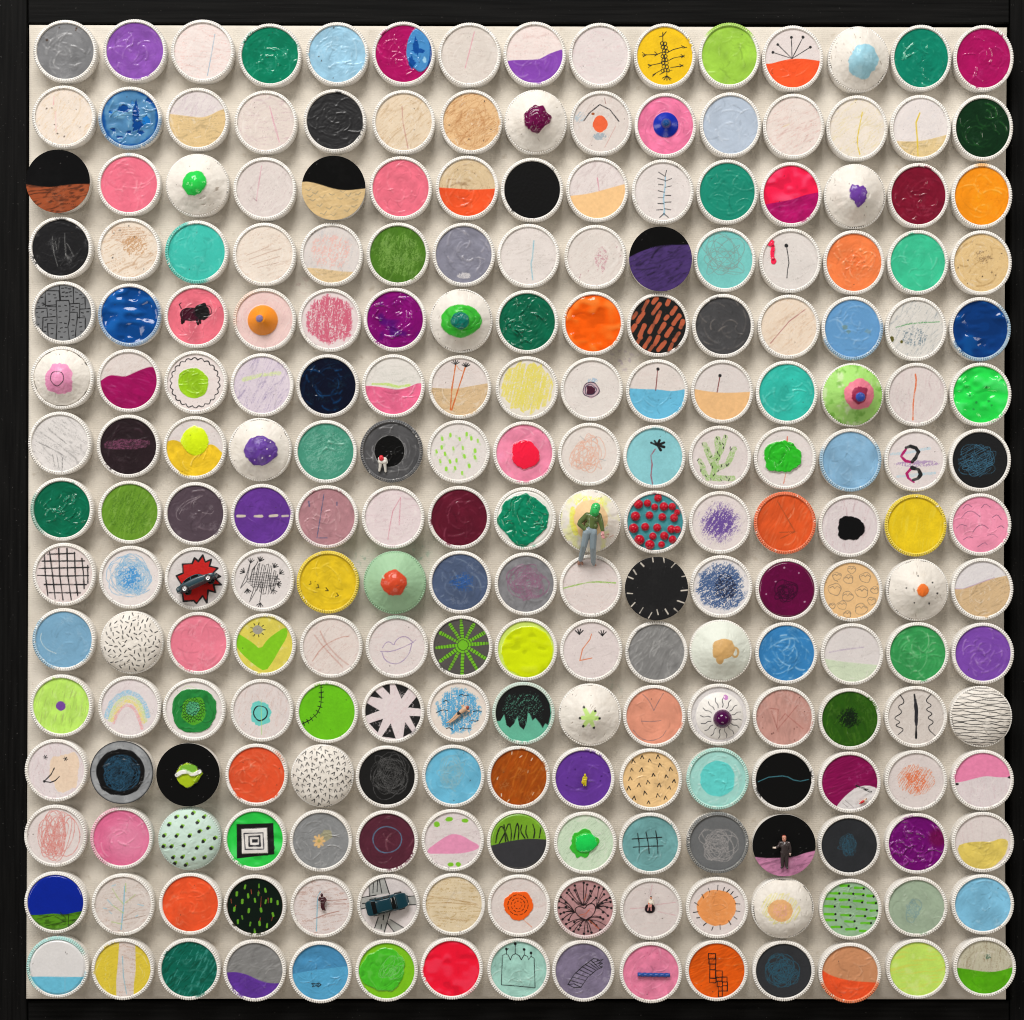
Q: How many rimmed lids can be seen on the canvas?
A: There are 200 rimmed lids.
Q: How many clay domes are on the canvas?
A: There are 18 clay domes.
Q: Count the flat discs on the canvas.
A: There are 7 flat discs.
